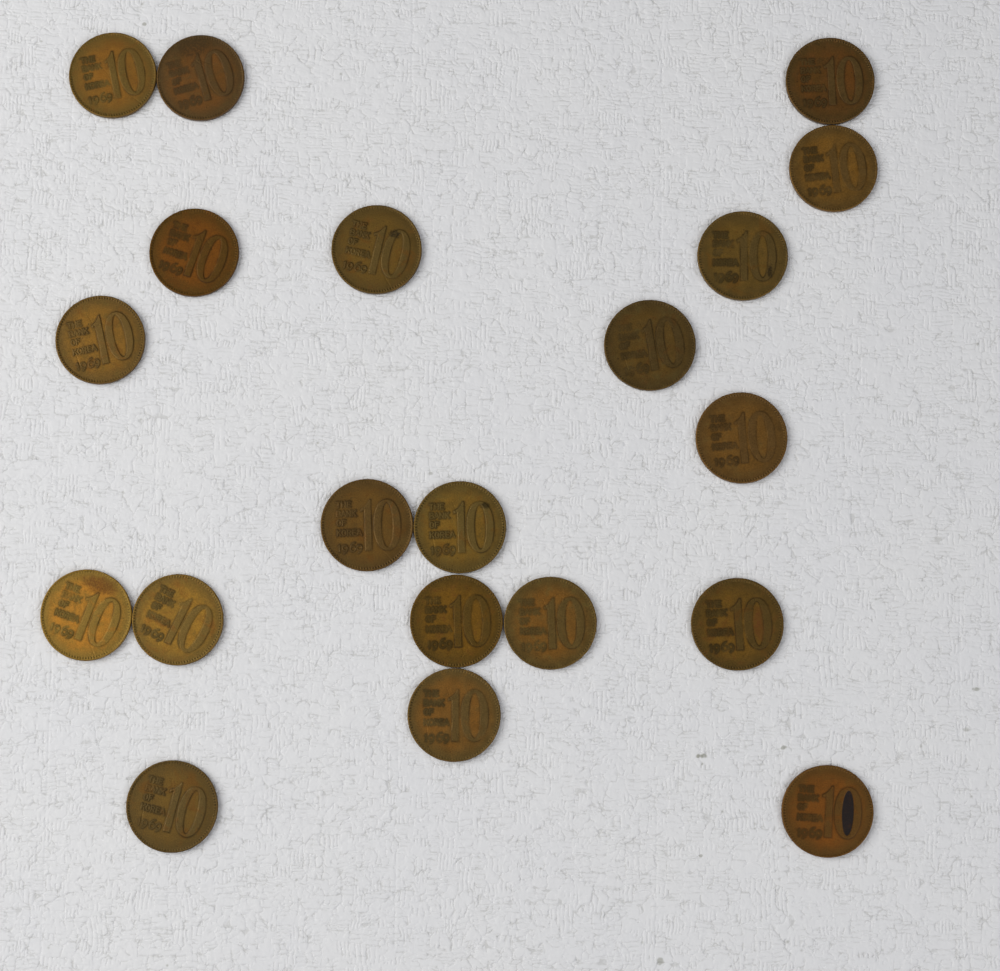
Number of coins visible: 20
